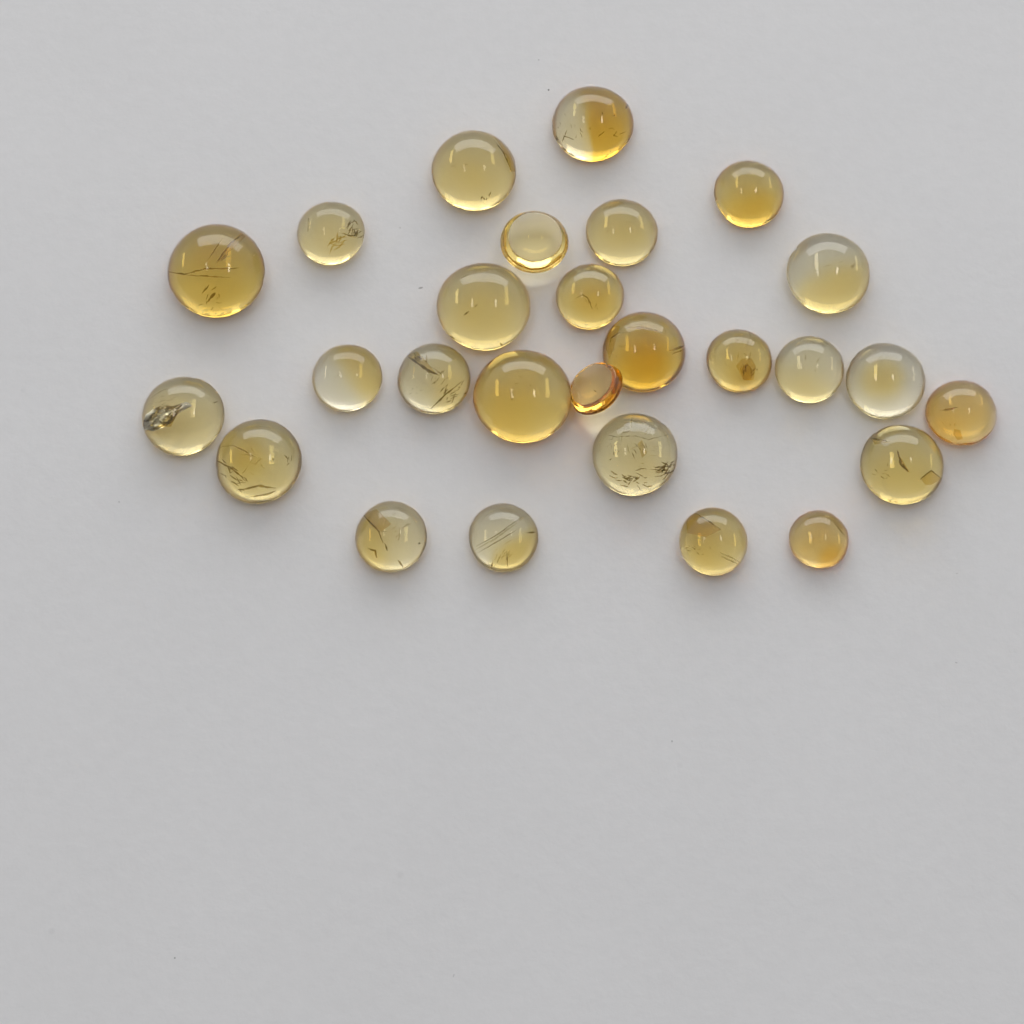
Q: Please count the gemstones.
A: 27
